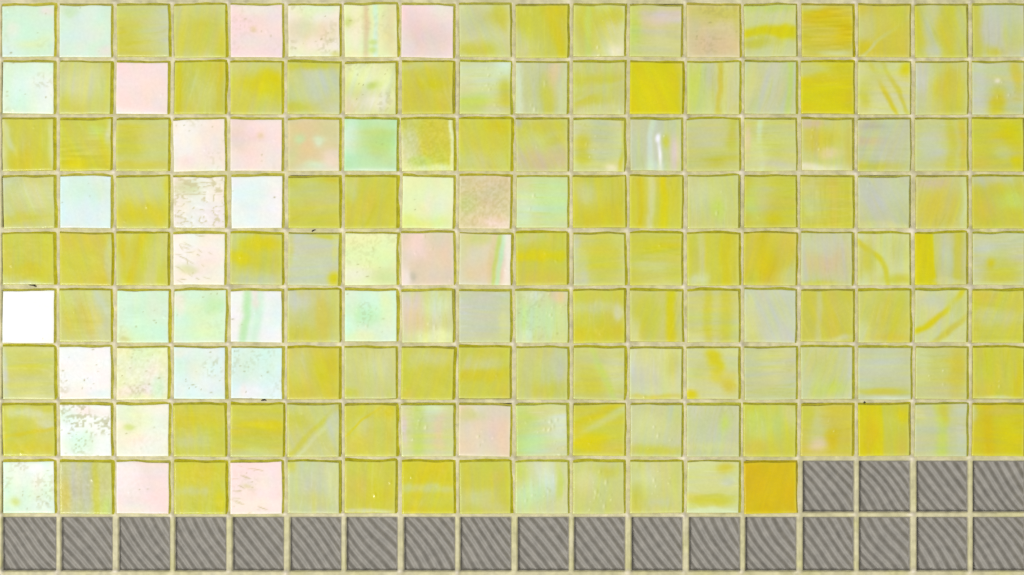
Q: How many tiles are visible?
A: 158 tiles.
